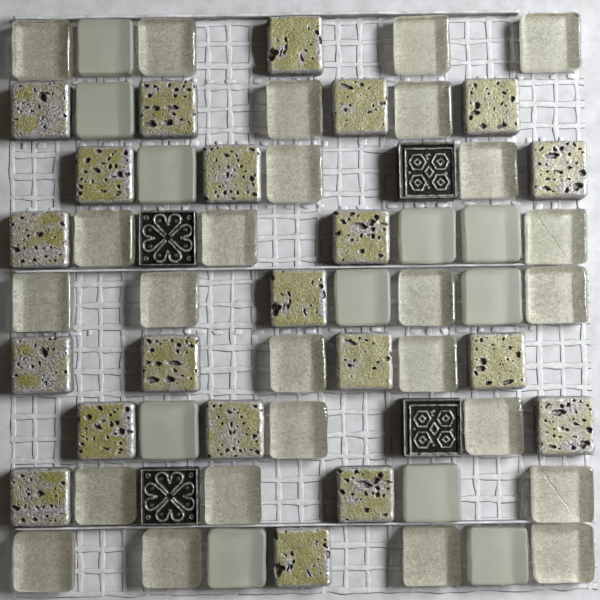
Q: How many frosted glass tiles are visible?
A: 11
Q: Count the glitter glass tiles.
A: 26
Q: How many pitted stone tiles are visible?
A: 21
